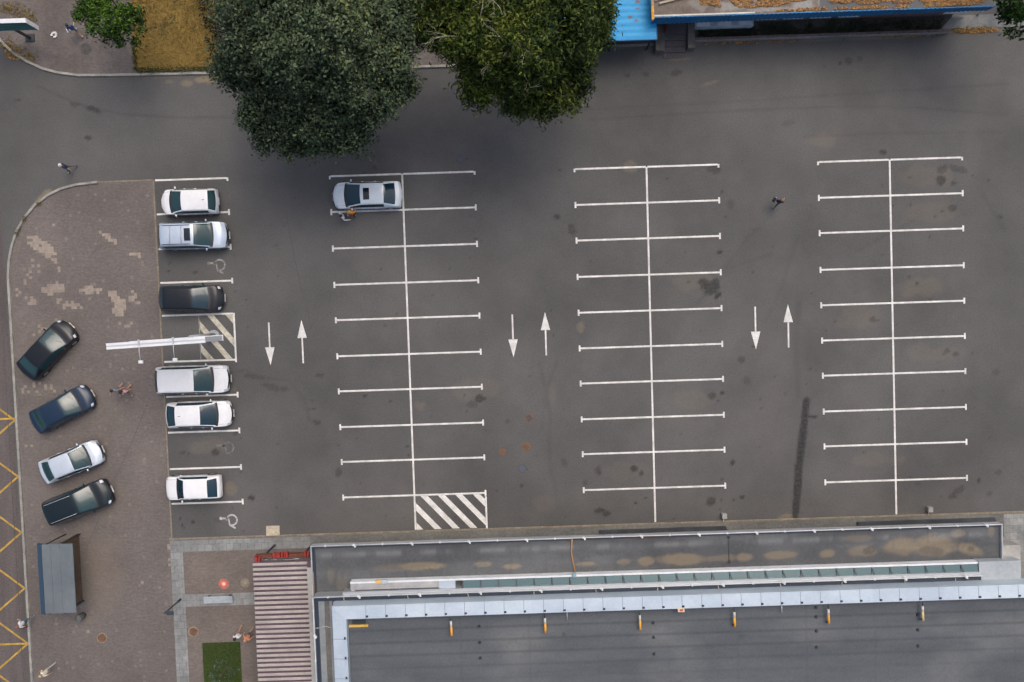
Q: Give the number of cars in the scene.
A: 11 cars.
